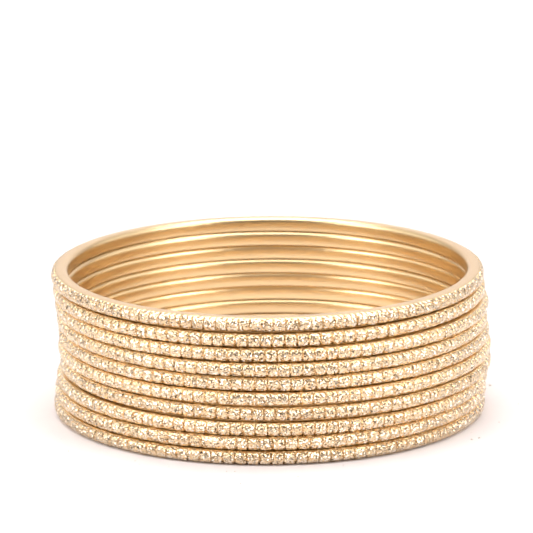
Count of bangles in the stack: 10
